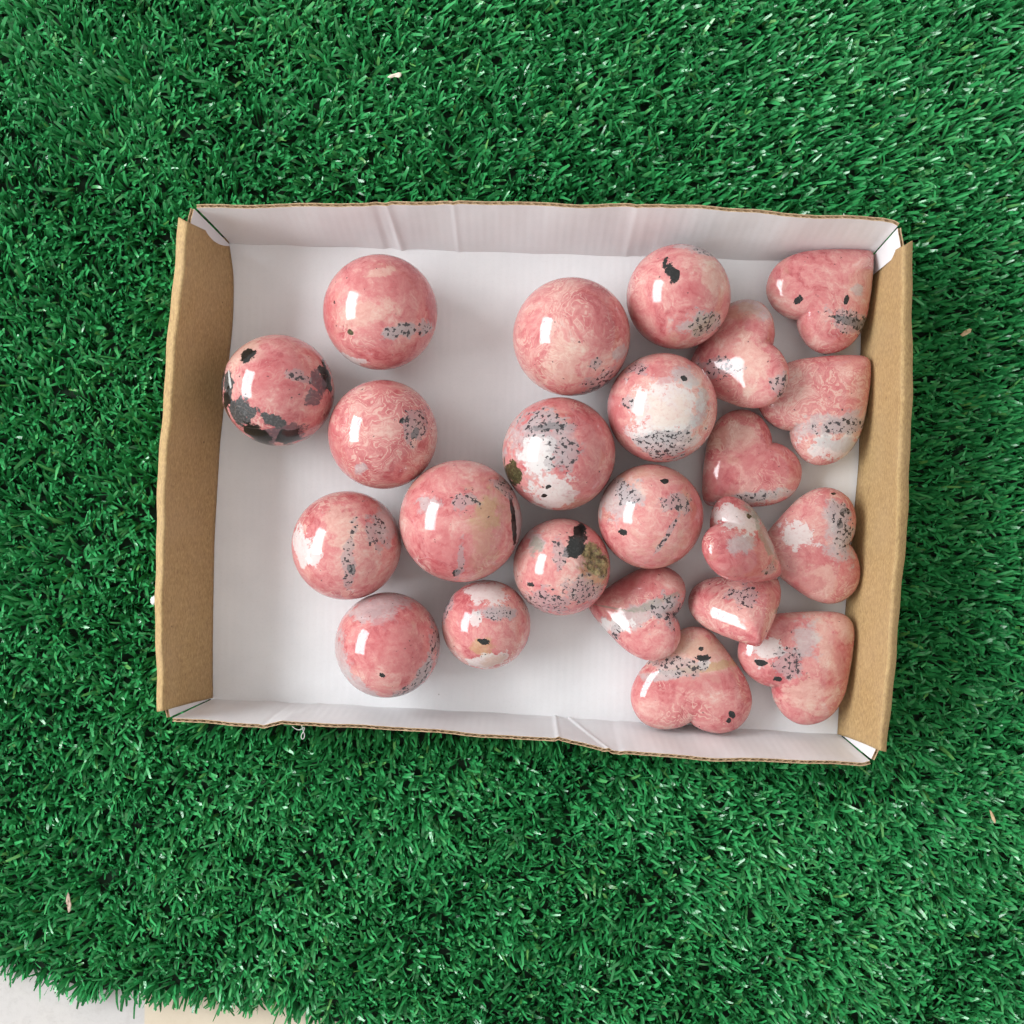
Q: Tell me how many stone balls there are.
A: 13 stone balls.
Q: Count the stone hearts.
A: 10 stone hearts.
